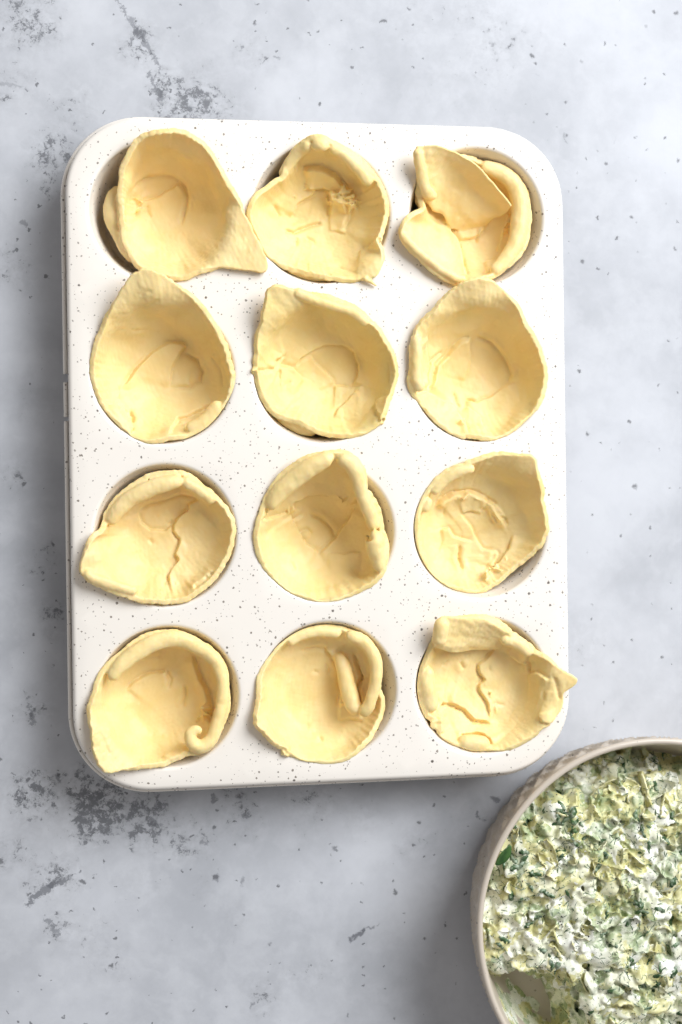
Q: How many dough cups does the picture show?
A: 12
